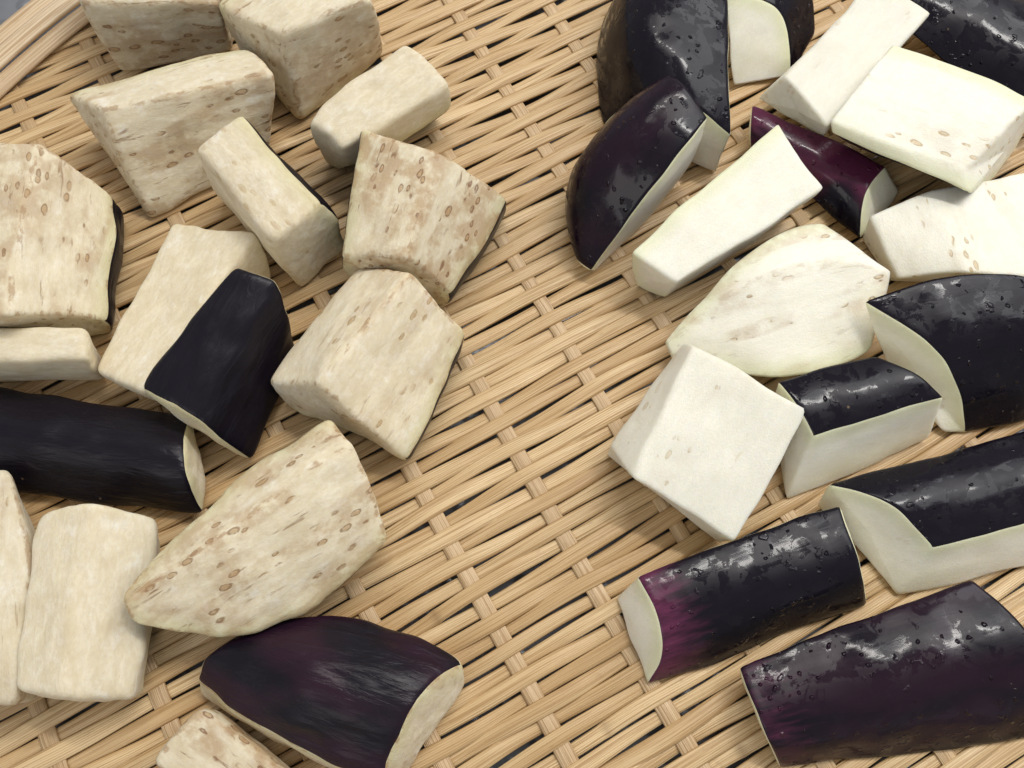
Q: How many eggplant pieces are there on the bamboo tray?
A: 33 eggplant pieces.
